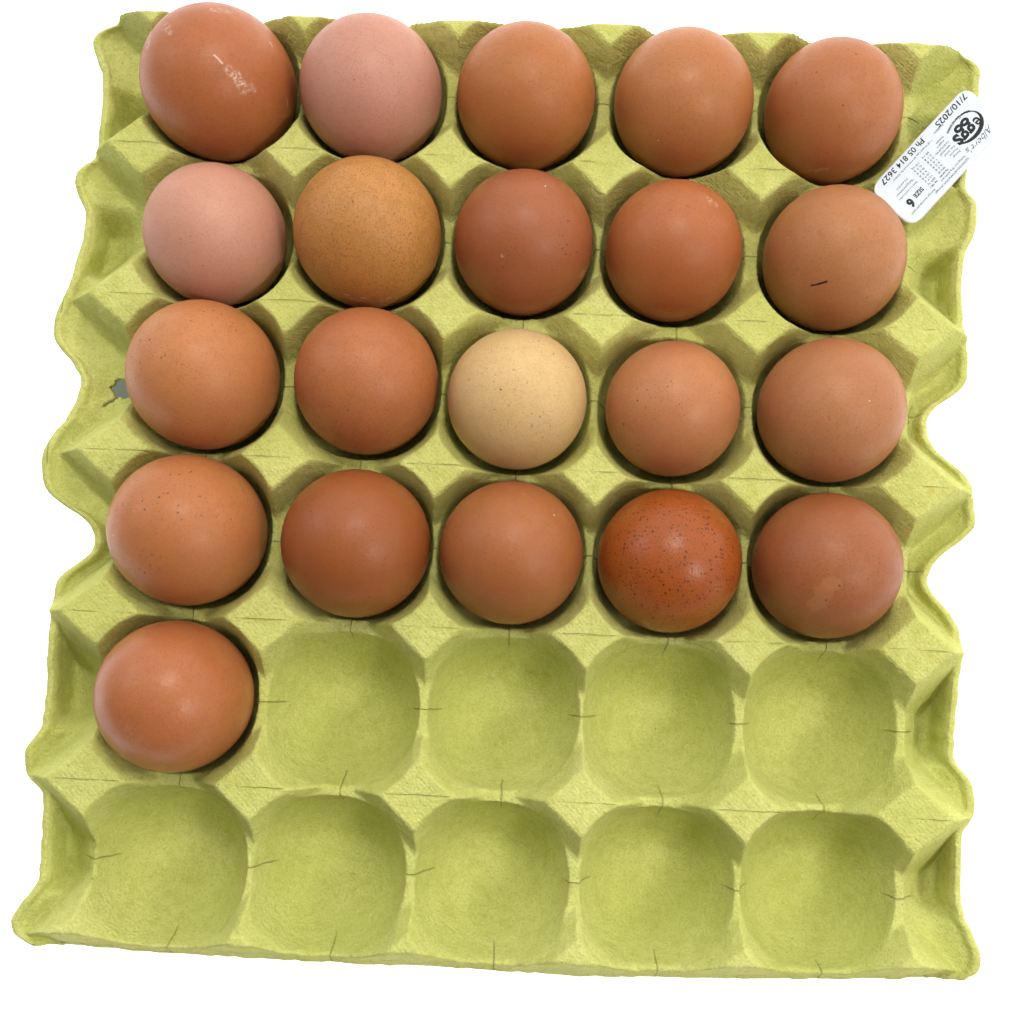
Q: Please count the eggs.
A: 21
